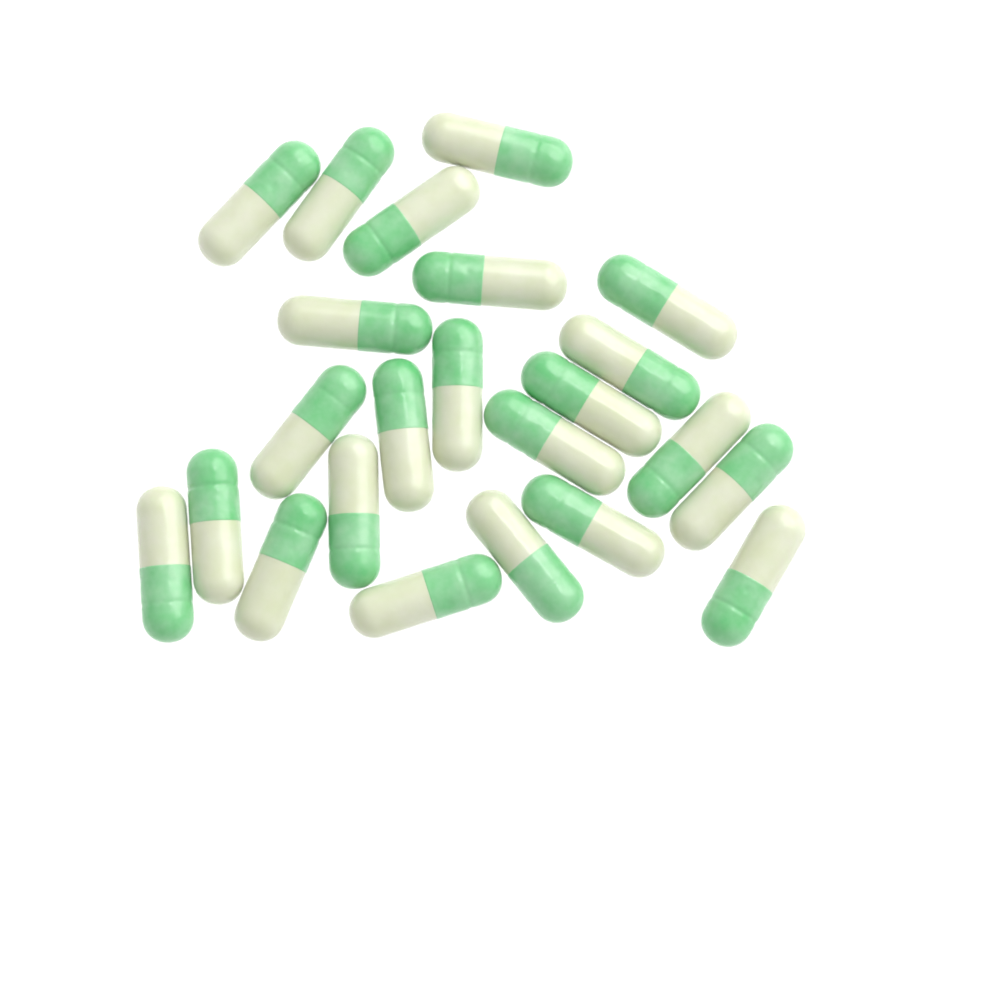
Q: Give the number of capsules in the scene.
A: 23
